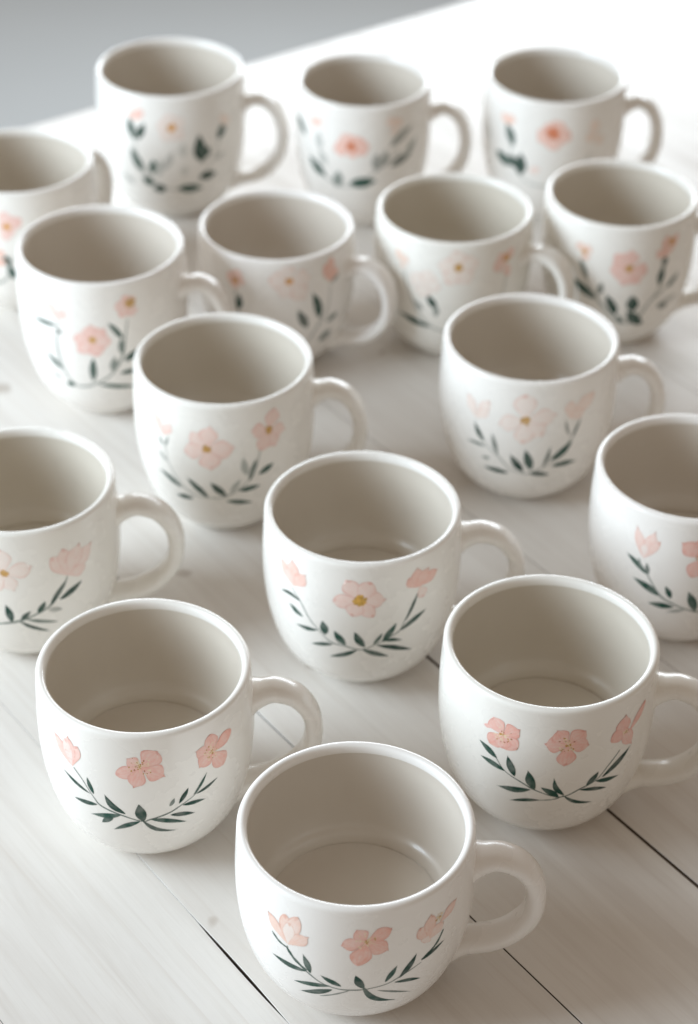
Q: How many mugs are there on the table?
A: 16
